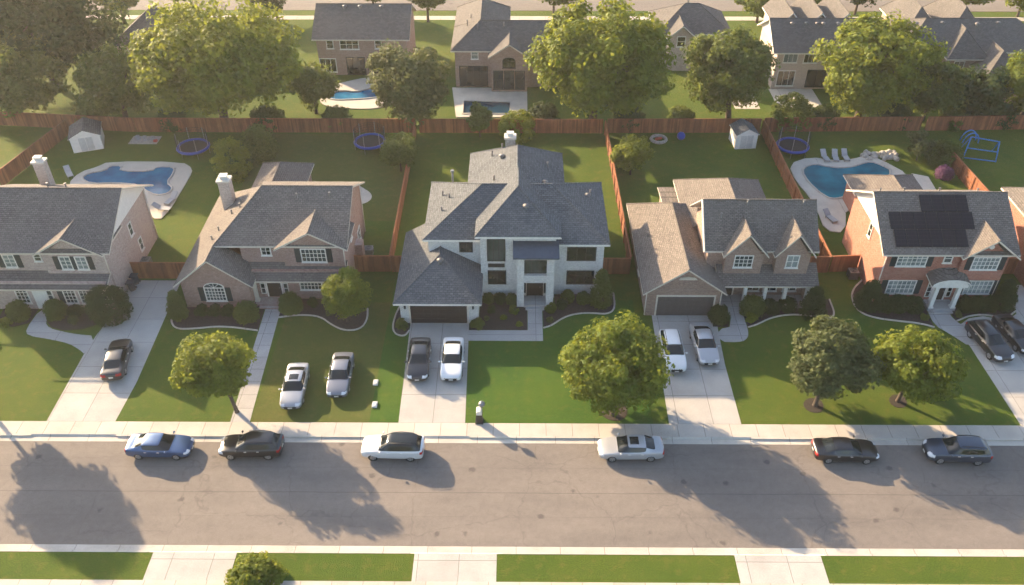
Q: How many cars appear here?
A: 15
